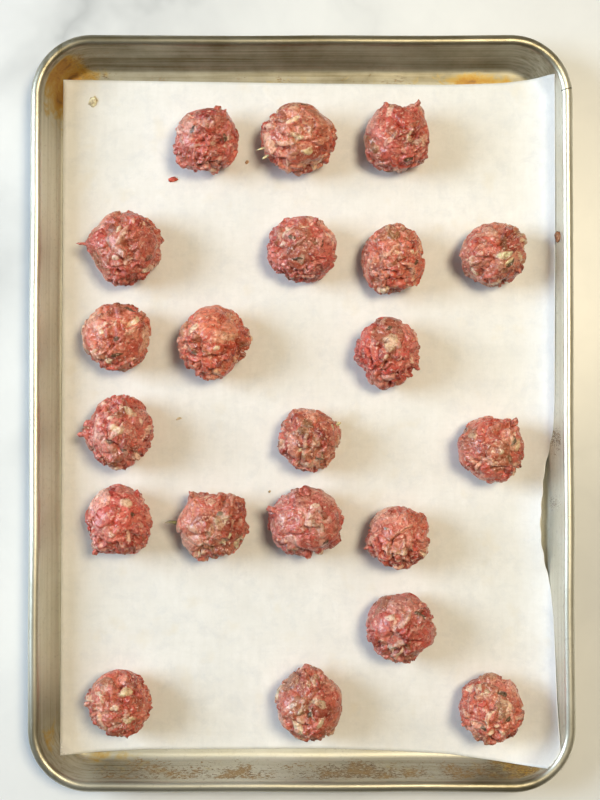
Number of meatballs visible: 21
